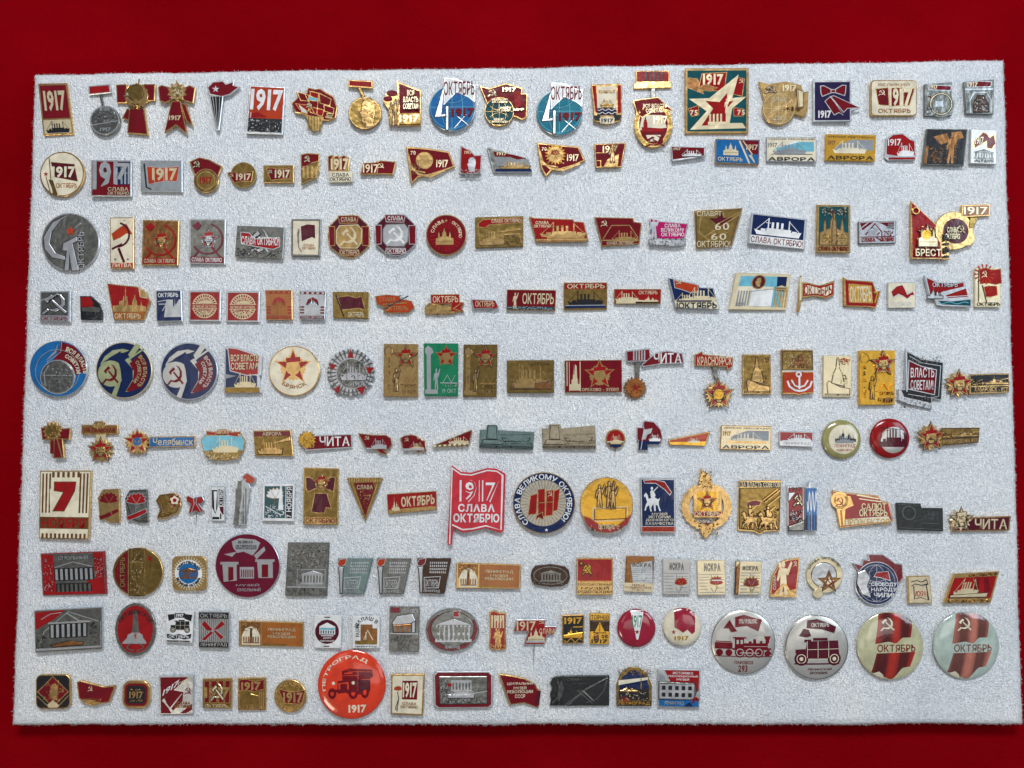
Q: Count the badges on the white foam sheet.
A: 193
